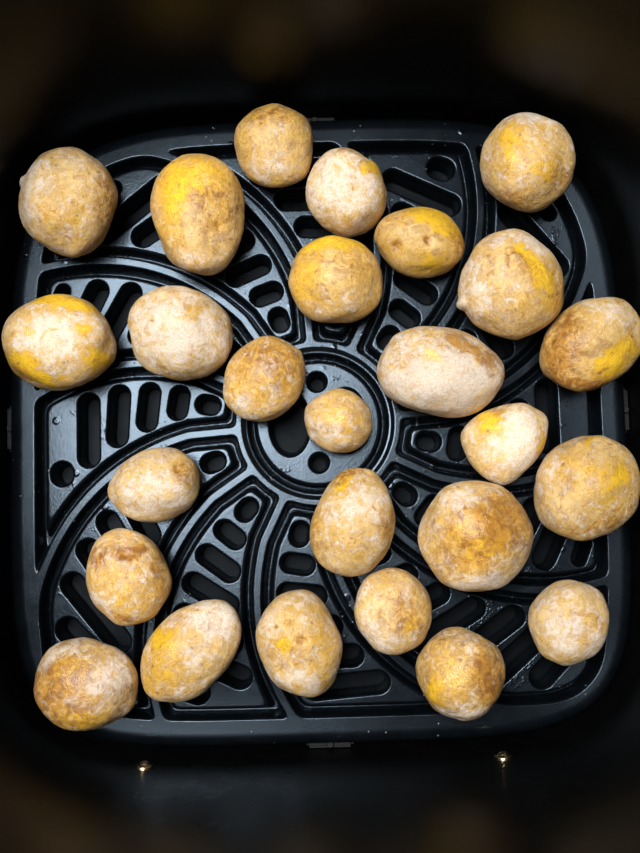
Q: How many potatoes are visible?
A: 26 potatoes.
